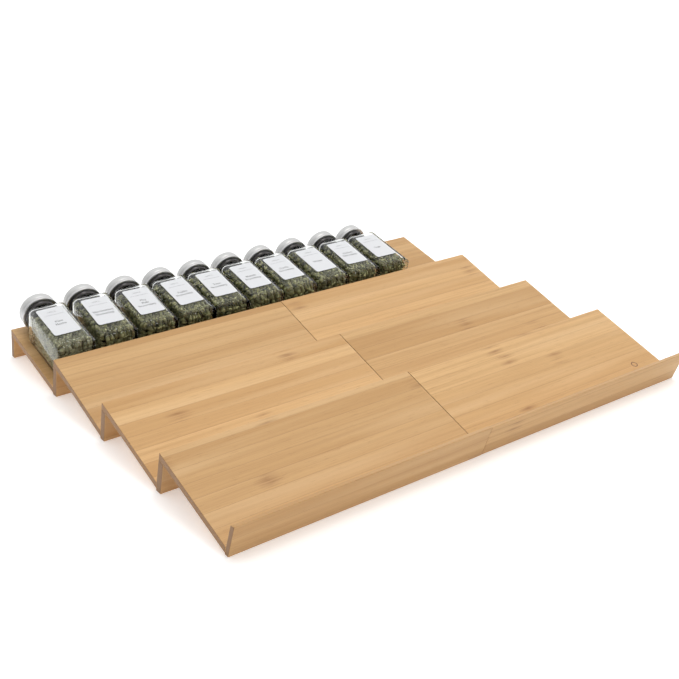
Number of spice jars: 10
